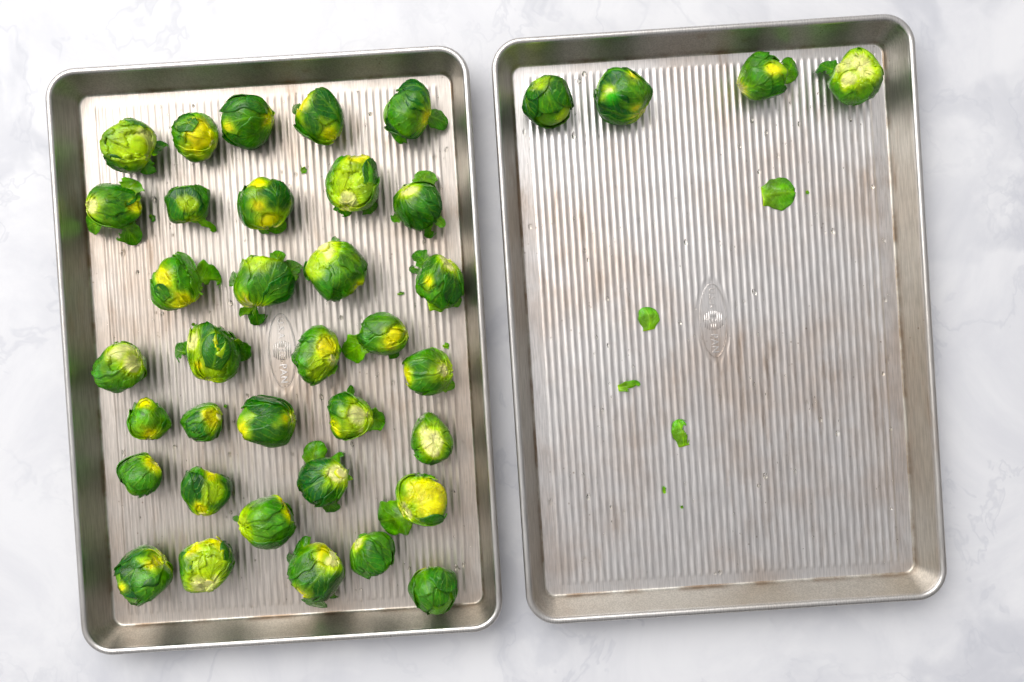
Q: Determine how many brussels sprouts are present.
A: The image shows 38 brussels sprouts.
